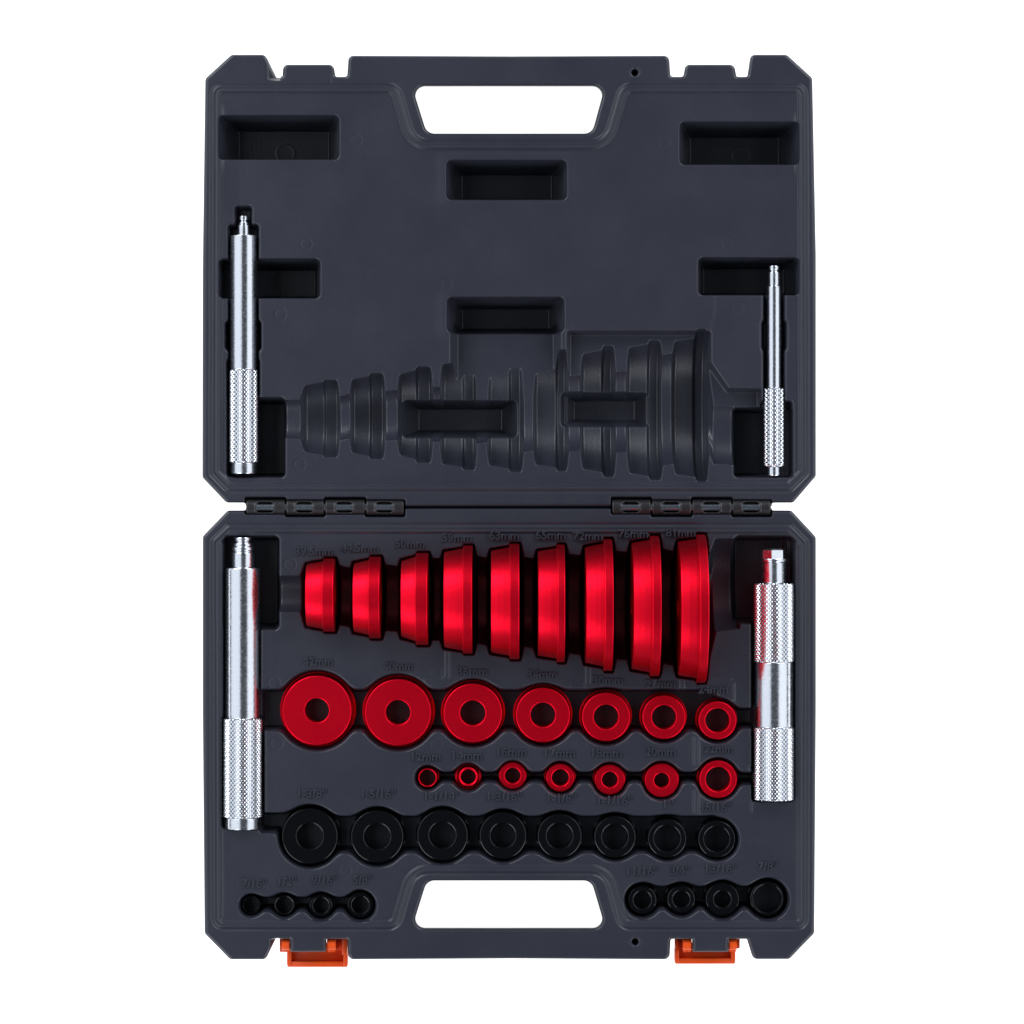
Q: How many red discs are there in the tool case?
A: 23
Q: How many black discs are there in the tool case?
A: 16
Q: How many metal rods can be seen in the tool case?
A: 4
